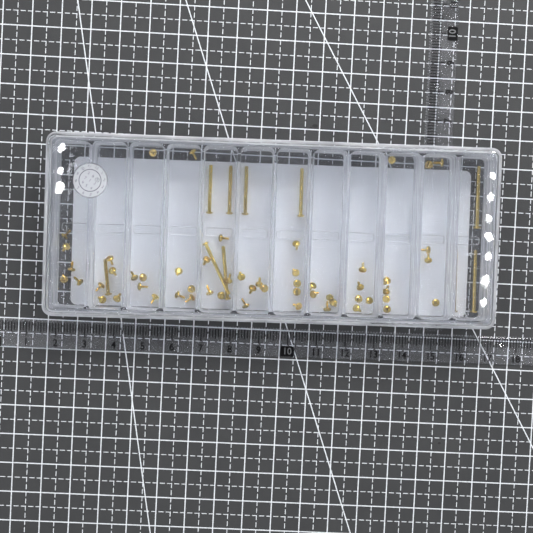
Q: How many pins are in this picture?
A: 10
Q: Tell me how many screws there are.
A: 55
